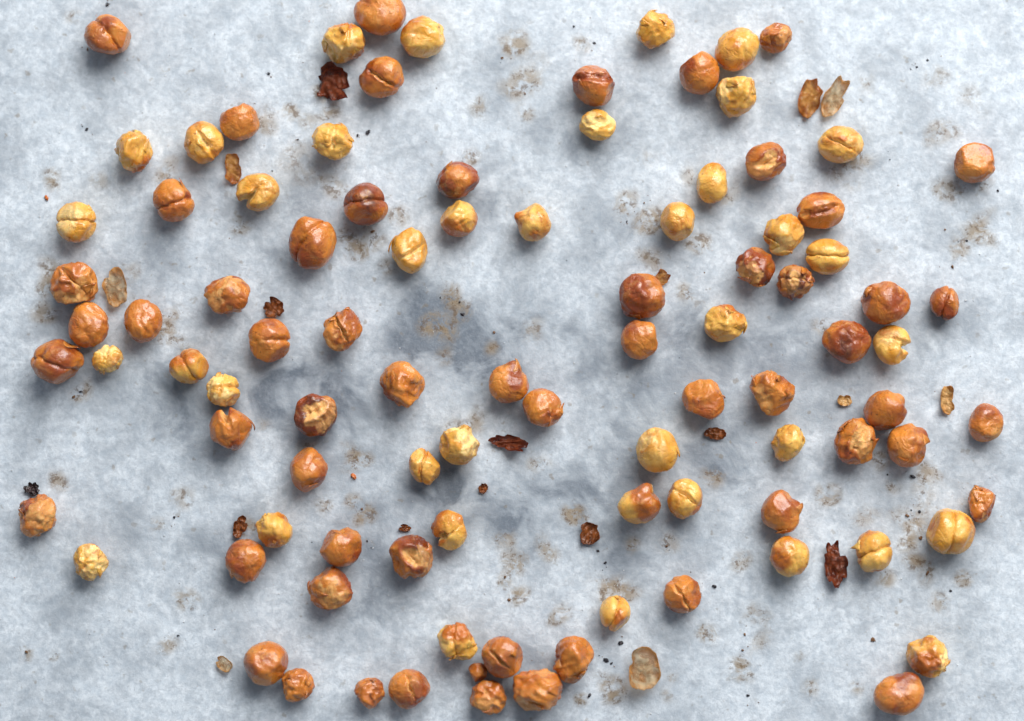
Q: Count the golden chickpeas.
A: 39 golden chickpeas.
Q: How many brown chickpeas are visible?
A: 58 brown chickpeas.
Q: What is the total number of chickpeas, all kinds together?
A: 97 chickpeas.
